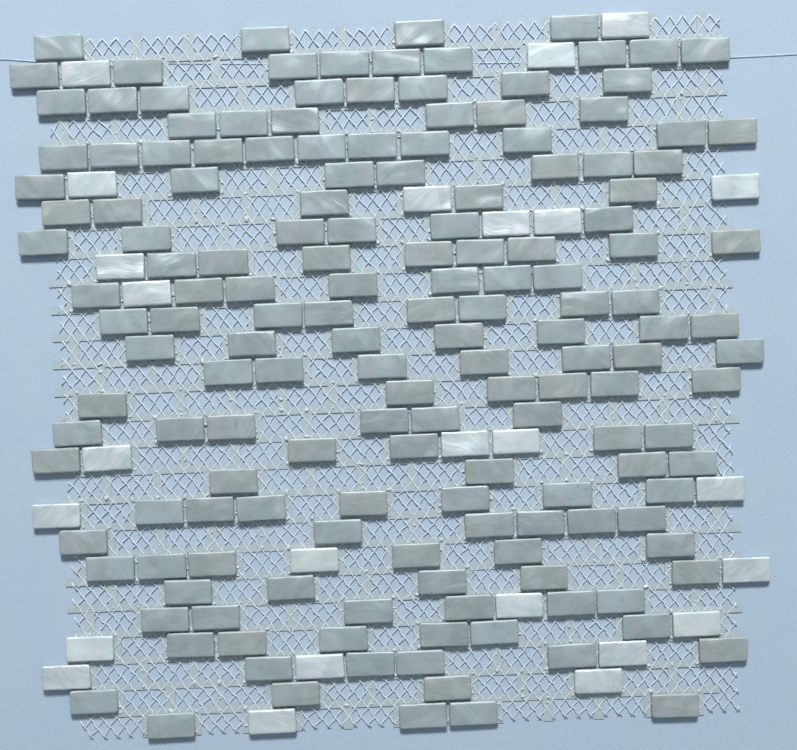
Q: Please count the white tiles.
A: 25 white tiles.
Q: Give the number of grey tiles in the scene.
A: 162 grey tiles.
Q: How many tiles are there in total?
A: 187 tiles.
